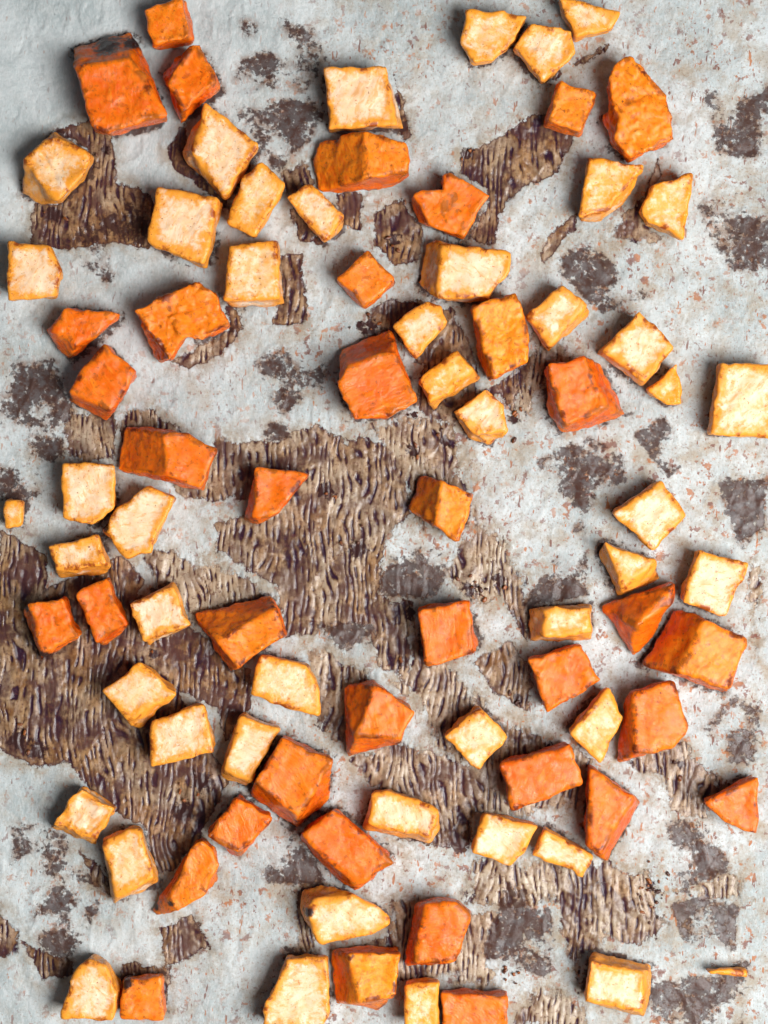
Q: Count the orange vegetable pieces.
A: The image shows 37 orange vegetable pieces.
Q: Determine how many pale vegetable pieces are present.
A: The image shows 47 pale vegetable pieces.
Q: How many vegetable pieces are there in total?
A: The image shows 84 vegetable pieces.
